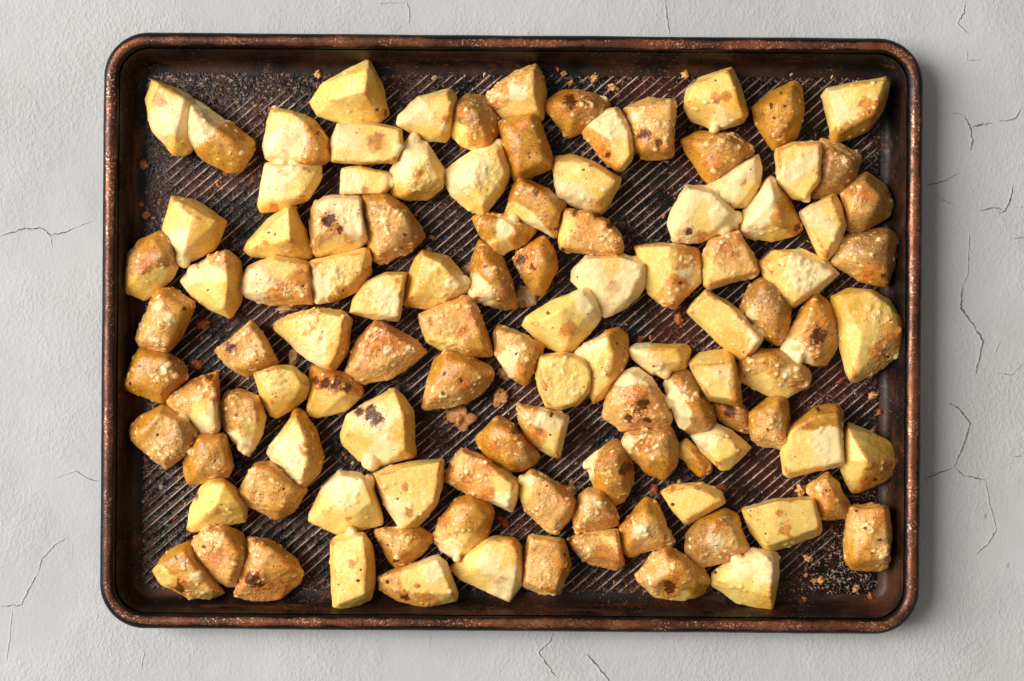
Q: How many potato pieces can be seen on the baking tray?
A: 111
